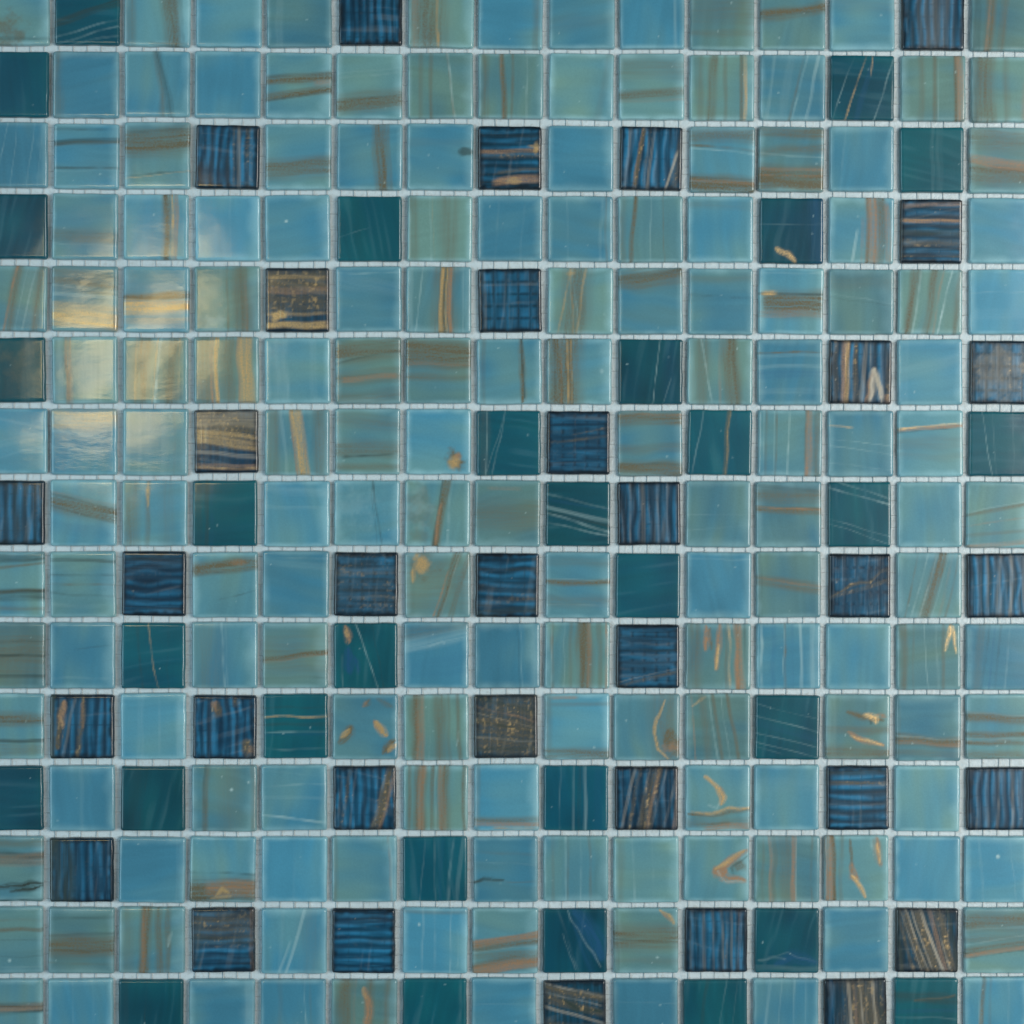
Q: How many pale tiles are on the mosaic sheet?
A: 161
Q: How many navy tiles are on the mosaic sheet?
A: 34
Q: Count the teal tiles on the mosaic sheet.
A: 30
